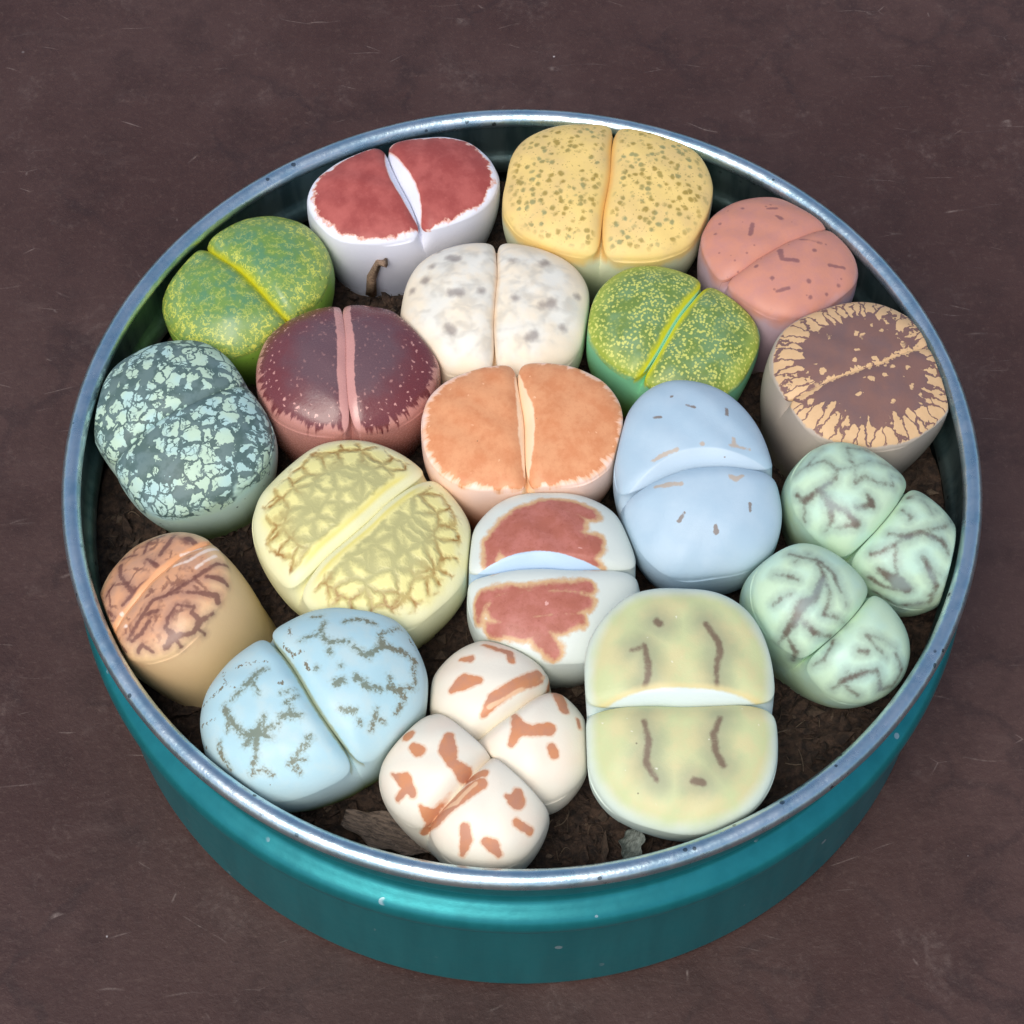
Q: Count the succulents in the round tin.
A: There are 20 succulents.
